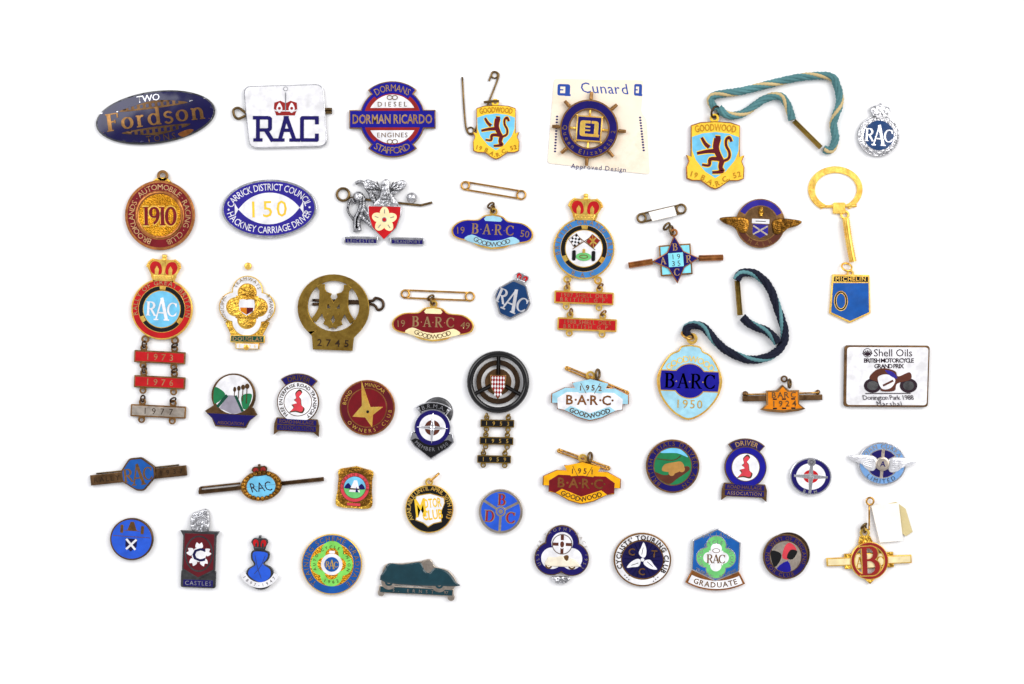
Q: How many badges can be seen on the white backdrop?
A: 48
